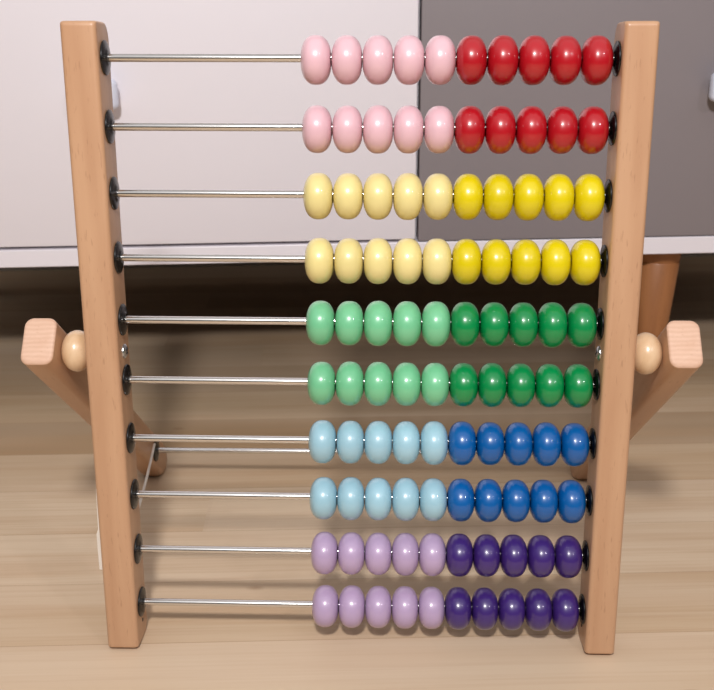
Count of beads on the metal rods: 100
